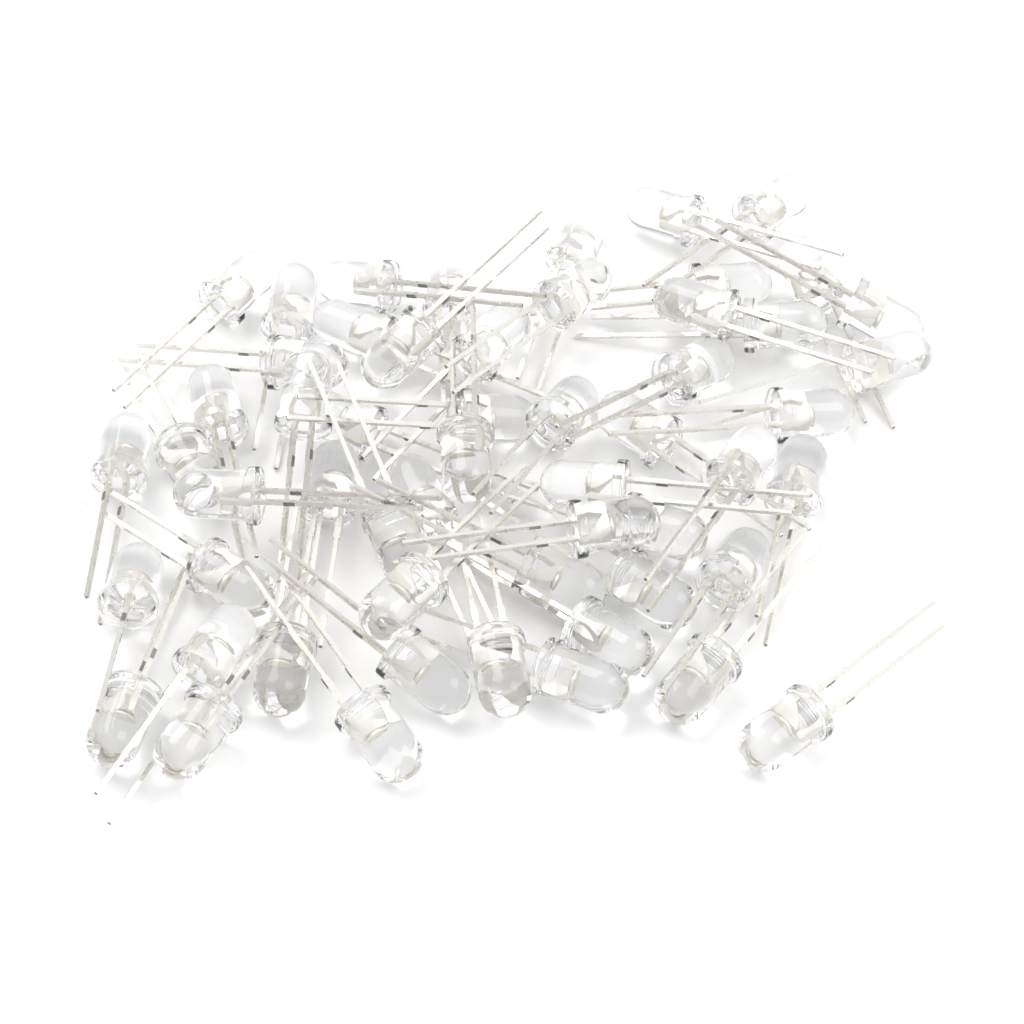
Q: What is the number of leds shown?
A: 55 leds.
